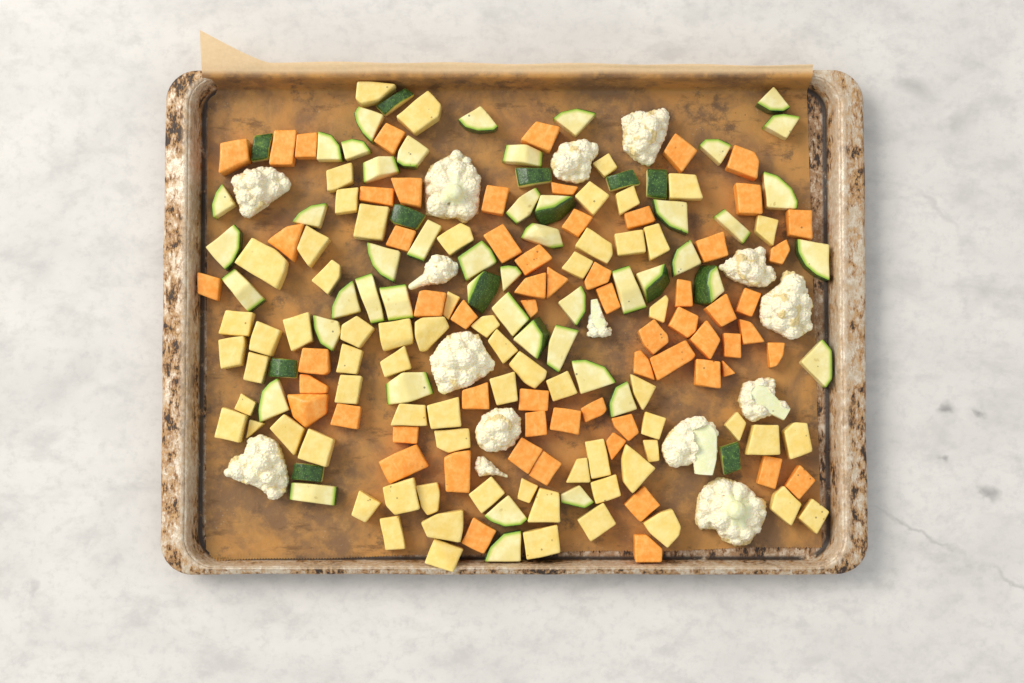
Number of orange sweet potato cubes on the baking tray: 63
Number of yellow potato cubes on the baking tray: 68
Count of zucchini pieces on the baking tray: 57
